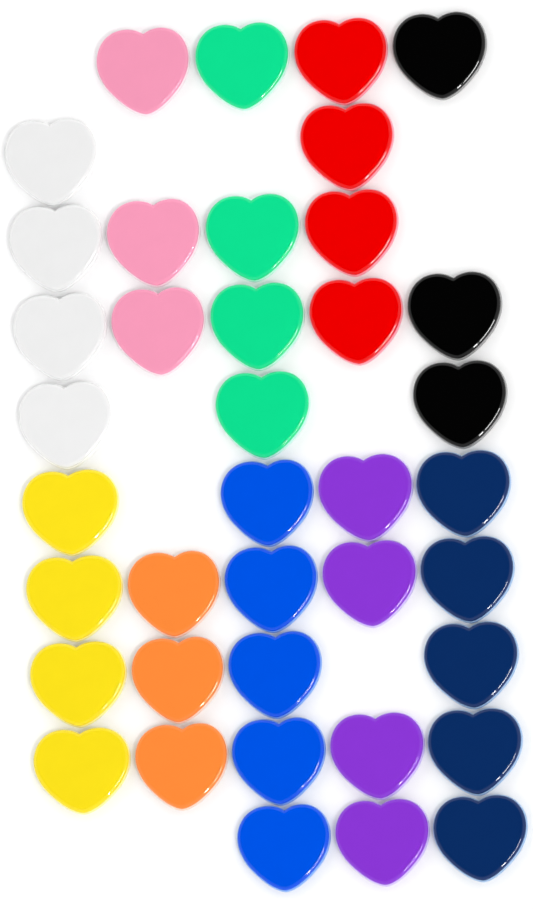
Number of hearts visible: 39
